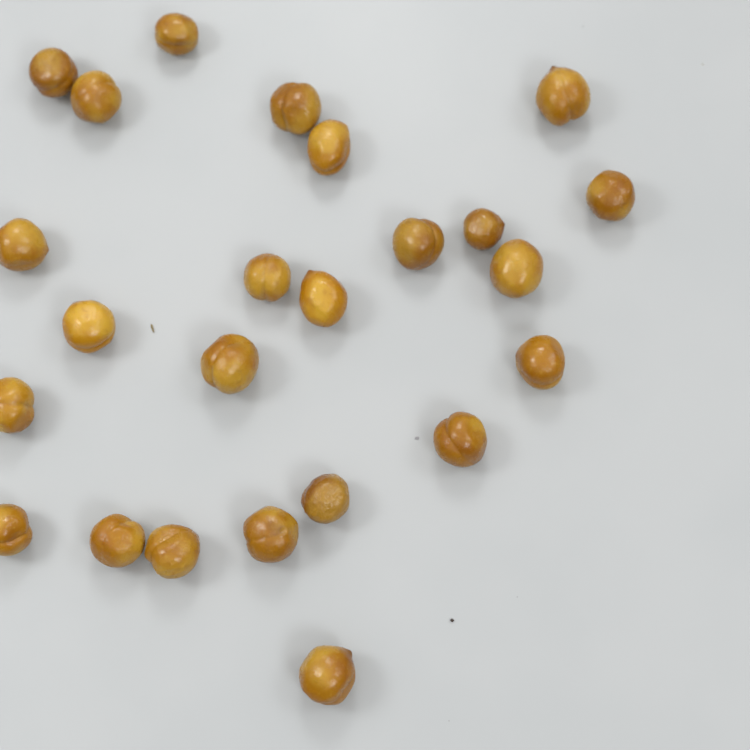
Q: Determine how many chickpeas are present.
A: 24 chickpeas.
